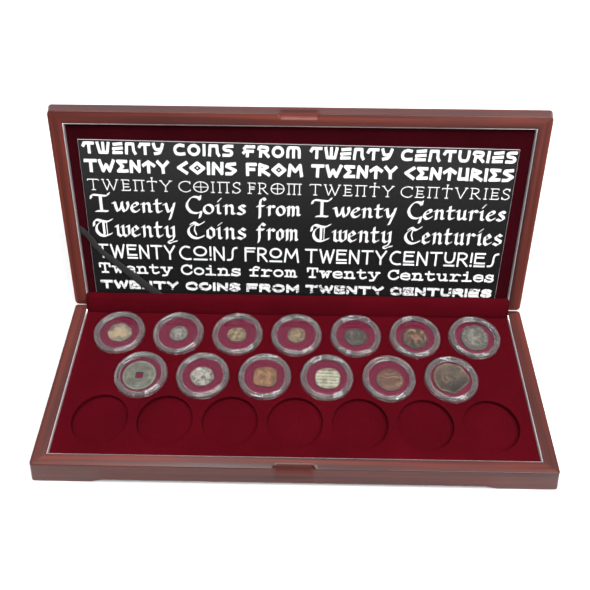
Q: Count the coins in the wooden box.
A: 13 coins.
